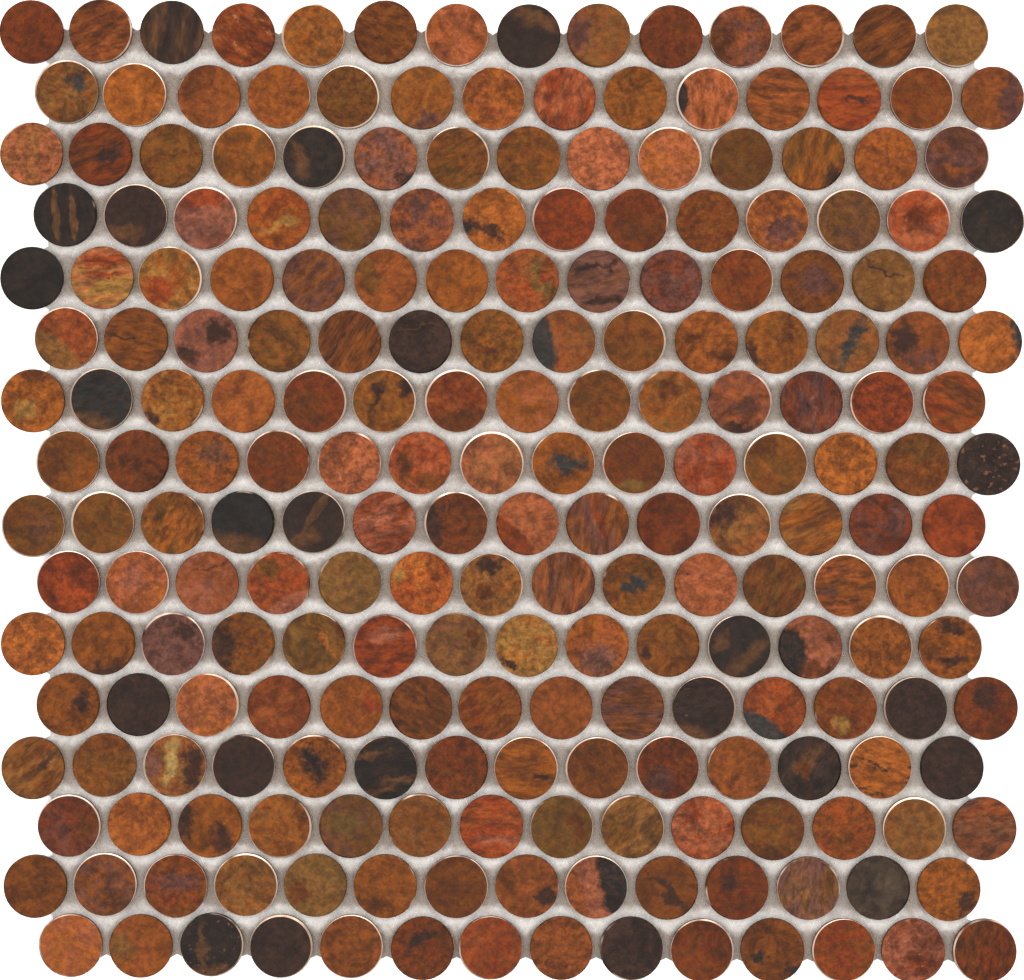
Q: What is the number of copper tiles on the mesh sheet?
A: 200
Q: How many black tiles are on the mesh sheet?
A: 24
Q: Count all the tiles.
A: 224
